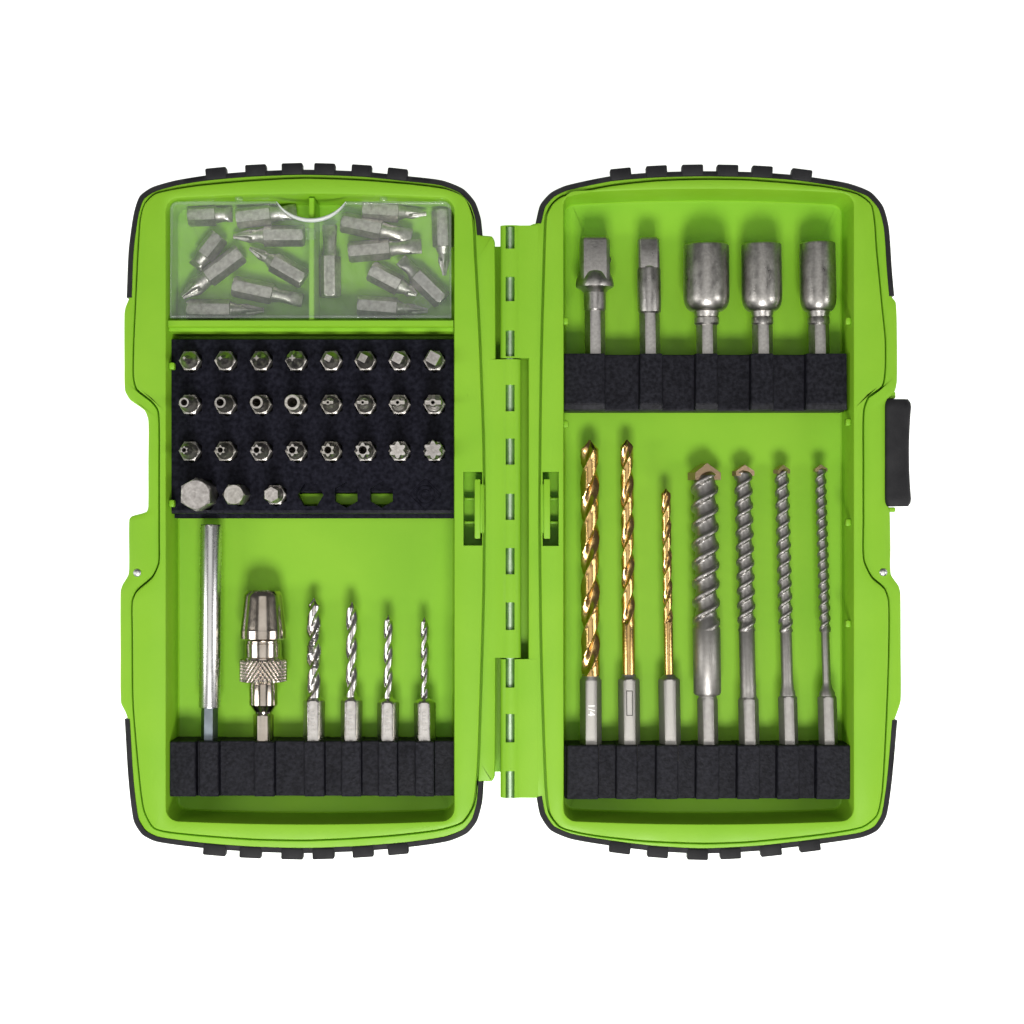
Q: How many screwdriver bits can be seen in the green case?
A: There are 43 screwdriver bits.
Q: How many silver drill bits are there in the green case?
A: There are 8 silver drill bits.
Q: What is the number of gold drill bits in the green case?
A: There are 3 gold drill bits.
